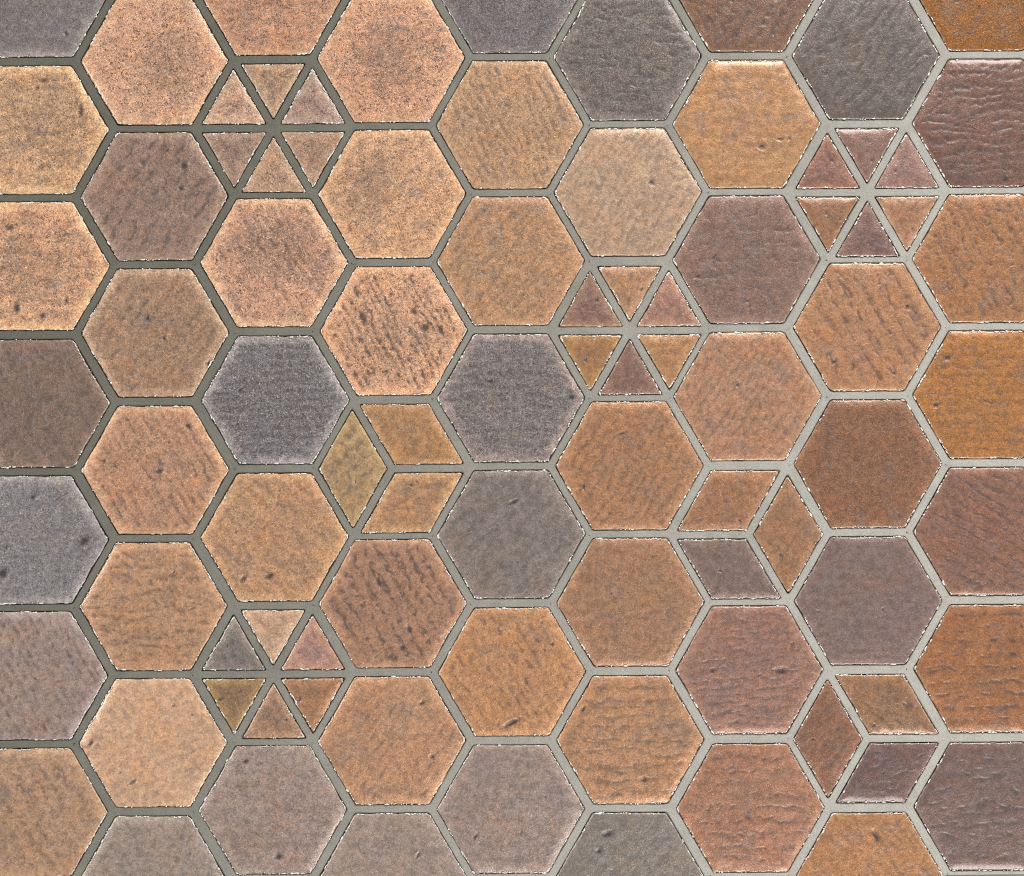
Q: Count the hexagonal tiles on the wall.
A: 56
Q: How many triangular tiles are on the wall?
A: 24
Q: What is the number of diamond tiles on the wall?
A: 9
